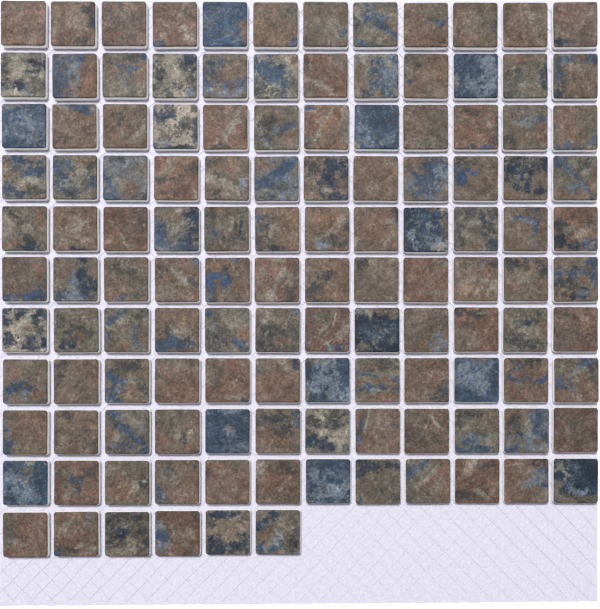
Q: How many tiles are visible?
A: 126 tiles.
